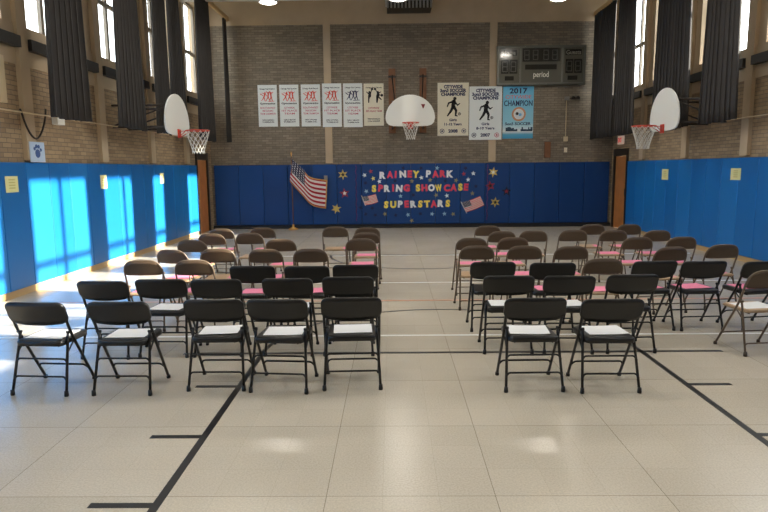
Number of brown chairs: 35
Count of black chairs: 23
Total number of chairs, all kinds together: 58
